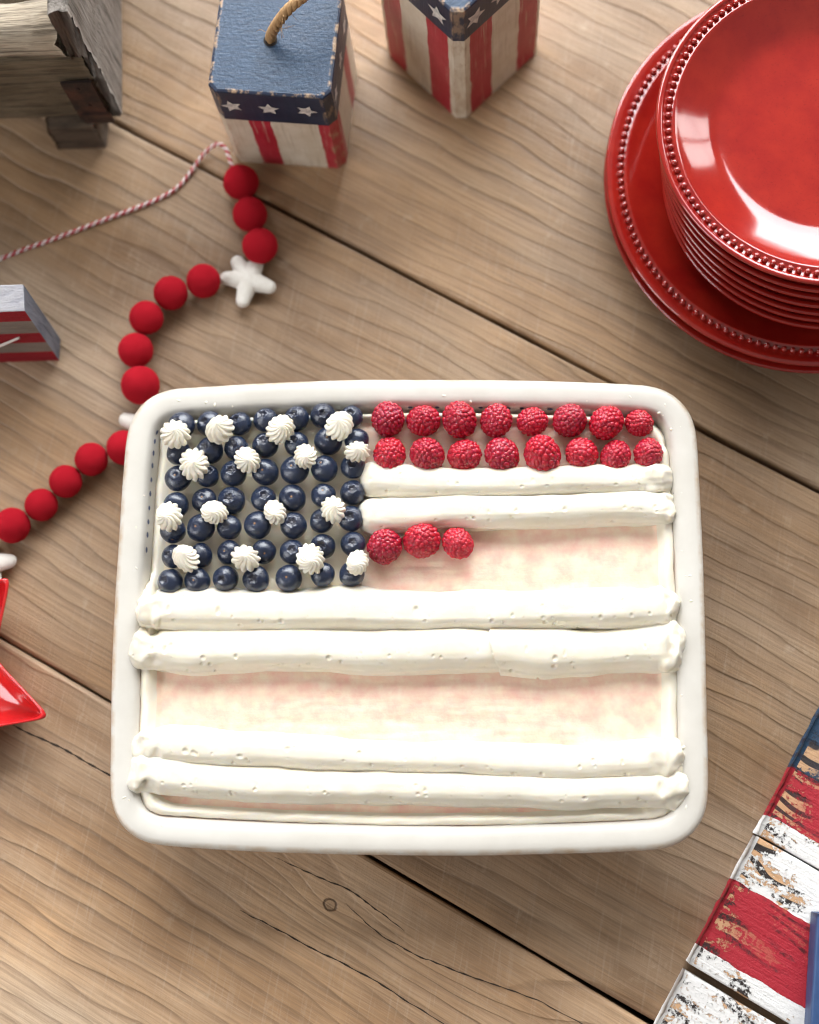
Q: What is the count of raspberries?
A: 19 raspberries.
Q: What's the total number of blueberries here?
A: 49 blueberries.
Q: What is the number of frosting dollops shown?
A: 16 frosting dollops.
